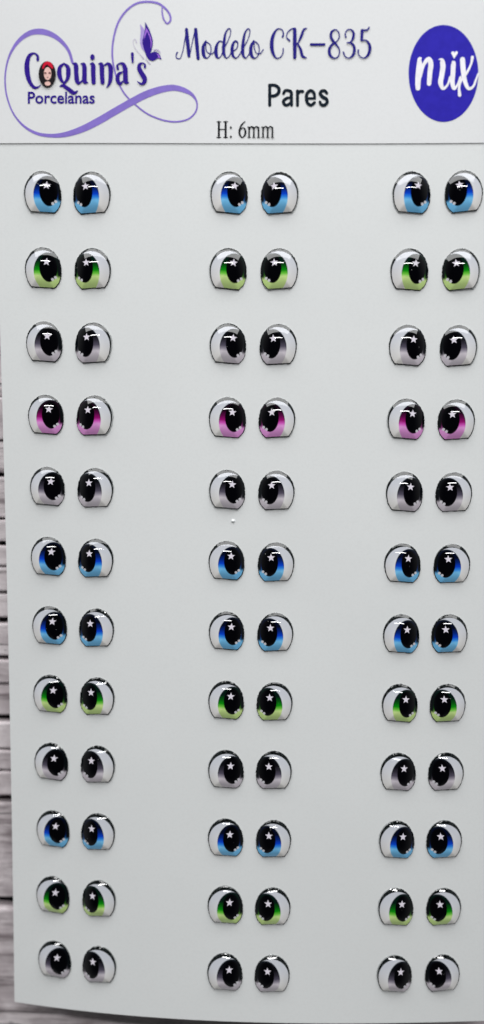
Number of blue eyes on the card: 24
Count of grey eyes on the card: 24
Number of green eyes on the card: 18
